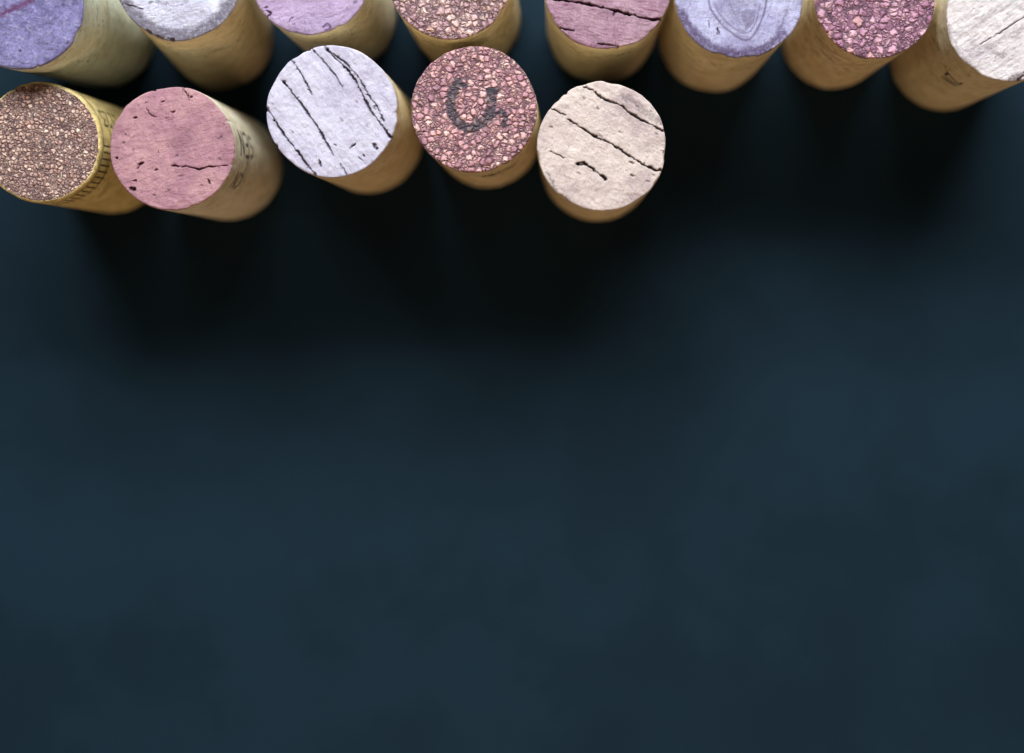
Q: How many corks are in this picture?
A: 13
